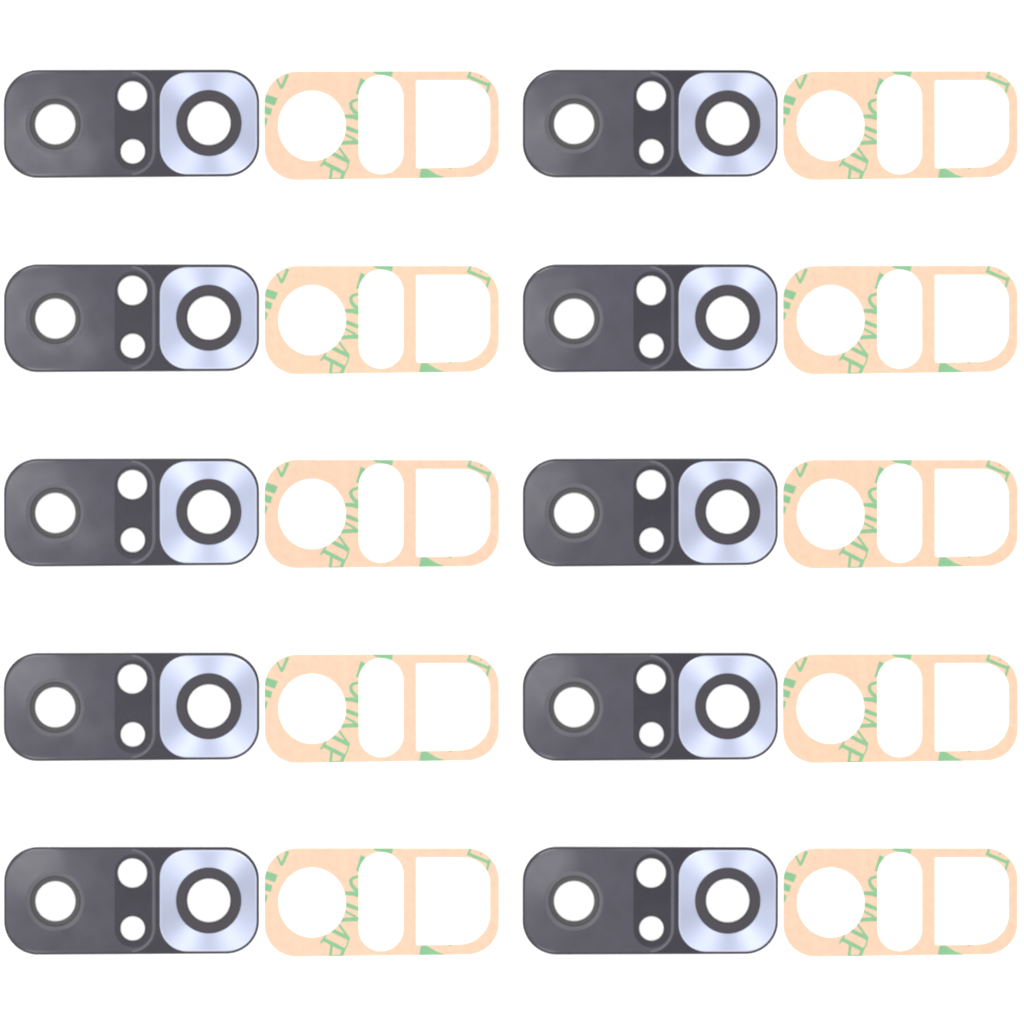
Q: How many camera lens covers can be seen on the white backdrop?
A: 10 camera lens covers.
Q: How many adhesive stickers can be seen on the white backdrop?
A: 10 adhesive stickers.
